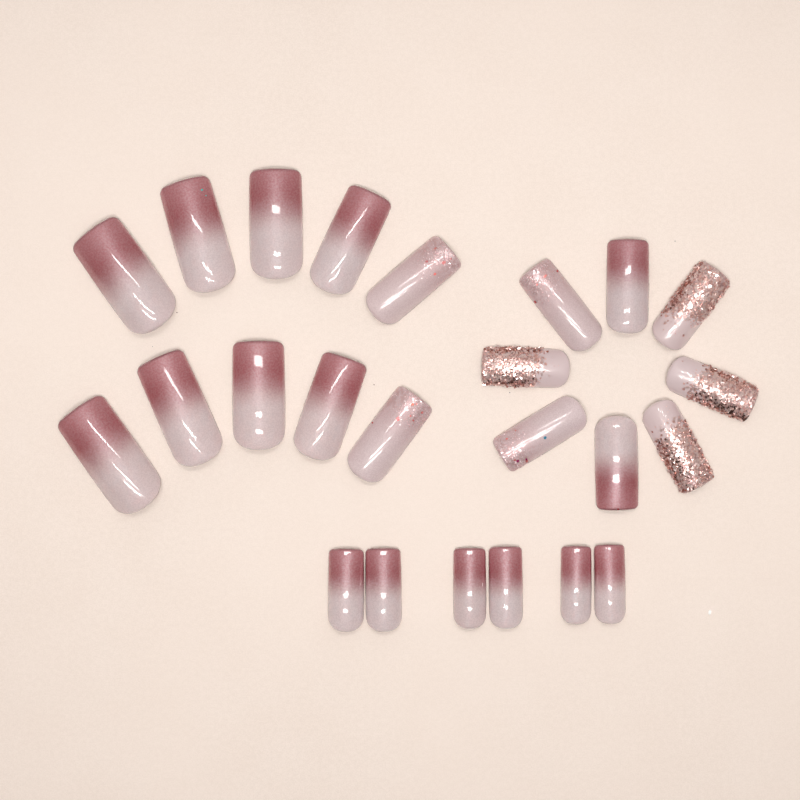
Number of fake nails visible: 24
